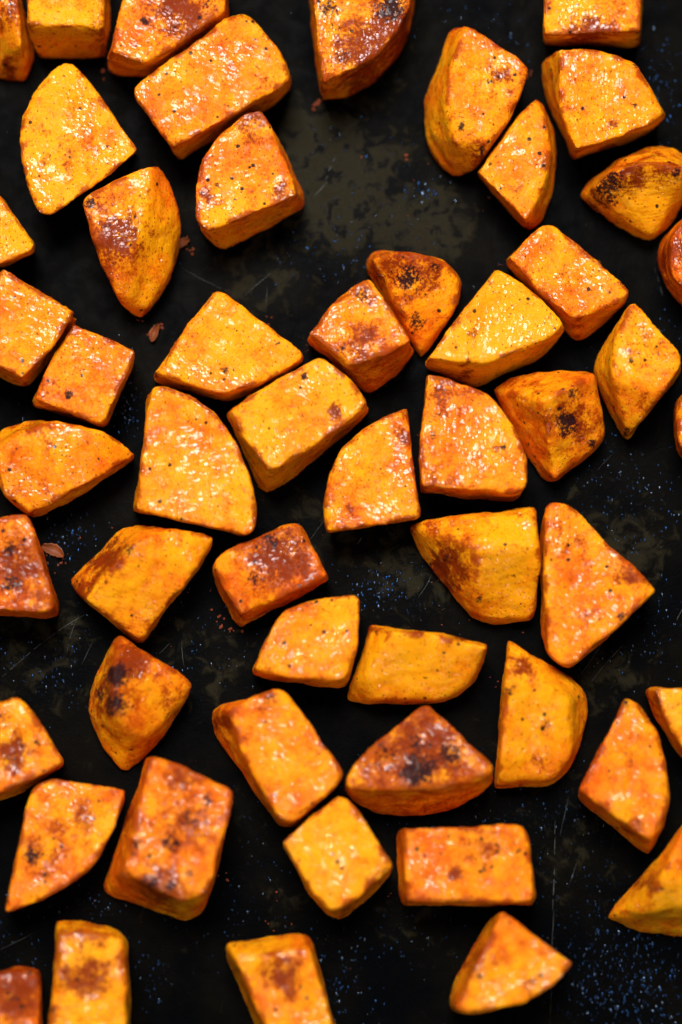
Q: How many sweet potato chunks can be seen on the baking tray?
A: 53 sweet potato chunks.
